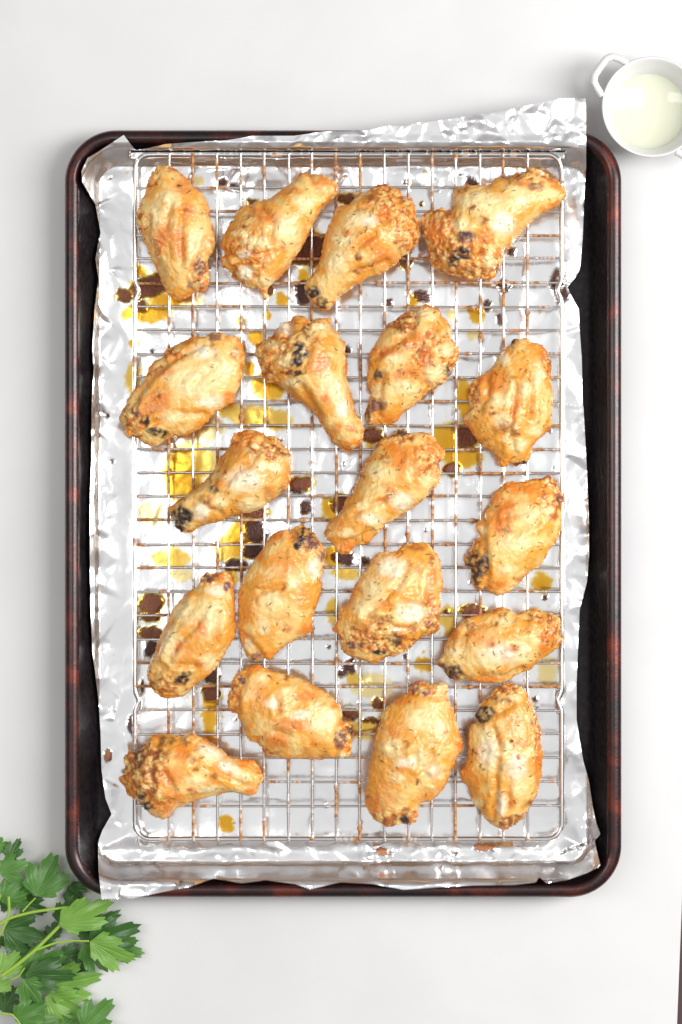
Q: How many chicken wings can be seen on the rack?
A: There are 19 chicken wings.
